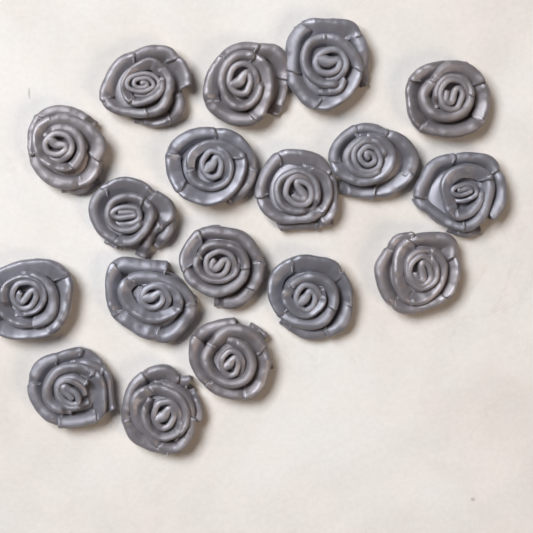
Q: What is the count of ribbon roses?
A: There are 18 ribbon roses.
